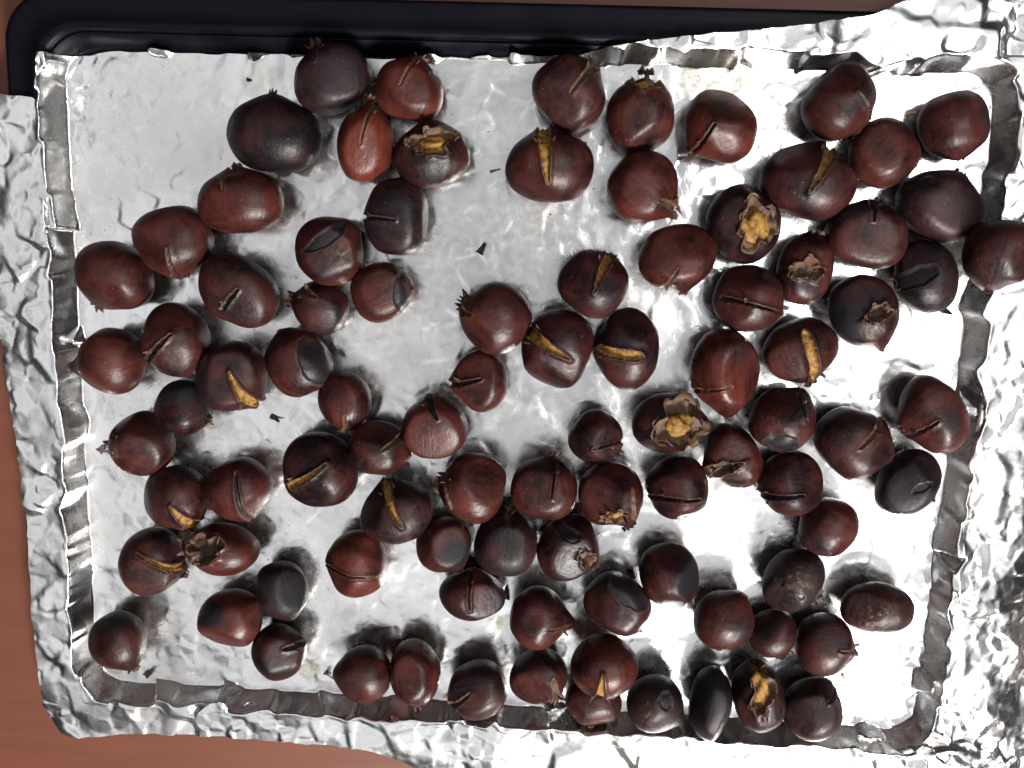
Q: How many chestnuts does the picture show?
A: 93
